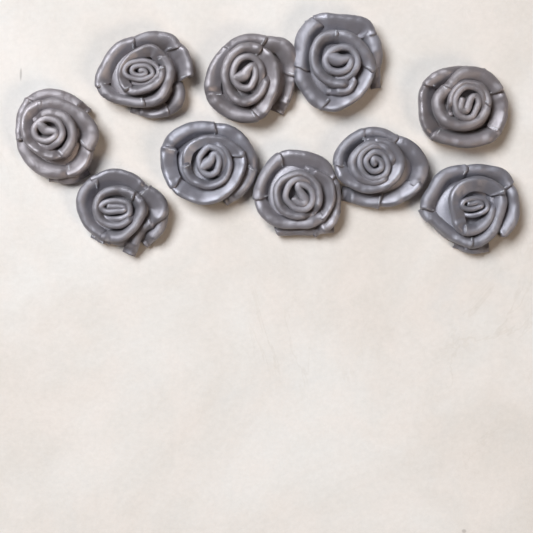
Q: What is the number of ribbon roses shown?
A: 10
